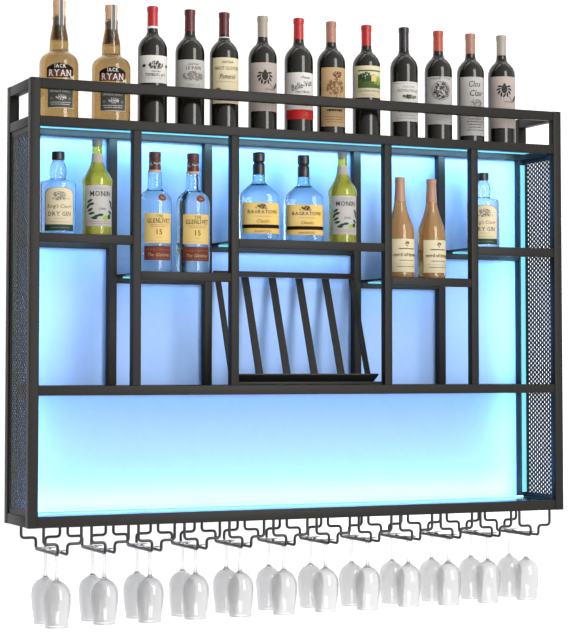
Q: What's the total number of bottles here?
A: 23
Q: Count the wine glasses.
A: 24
